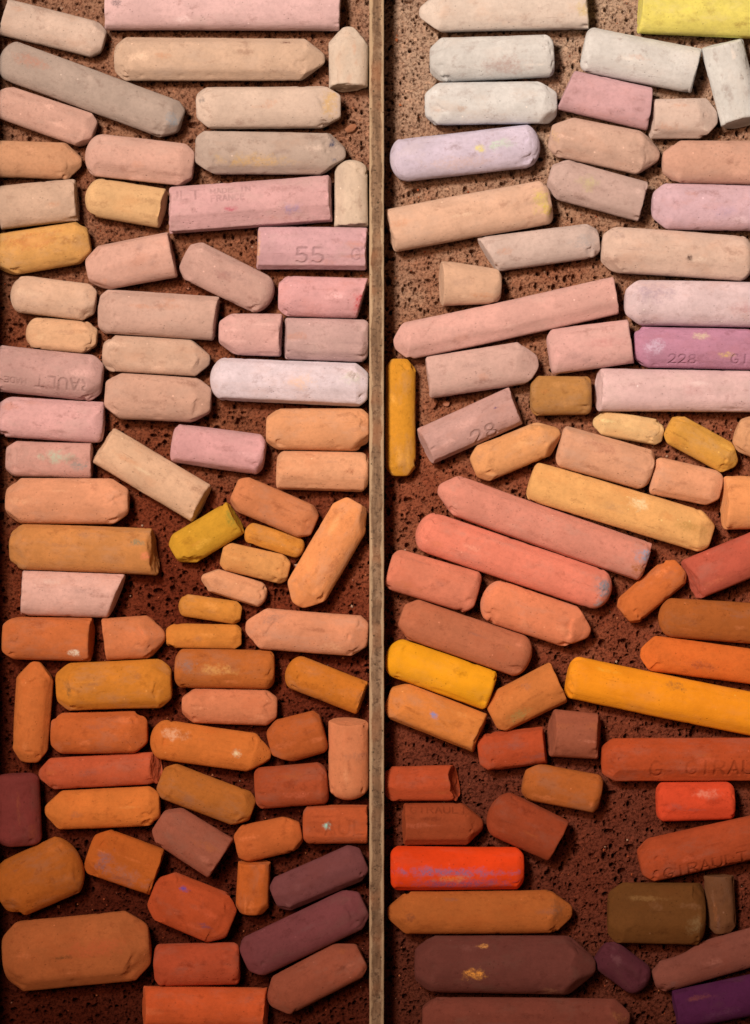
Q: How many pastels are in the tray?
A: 140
